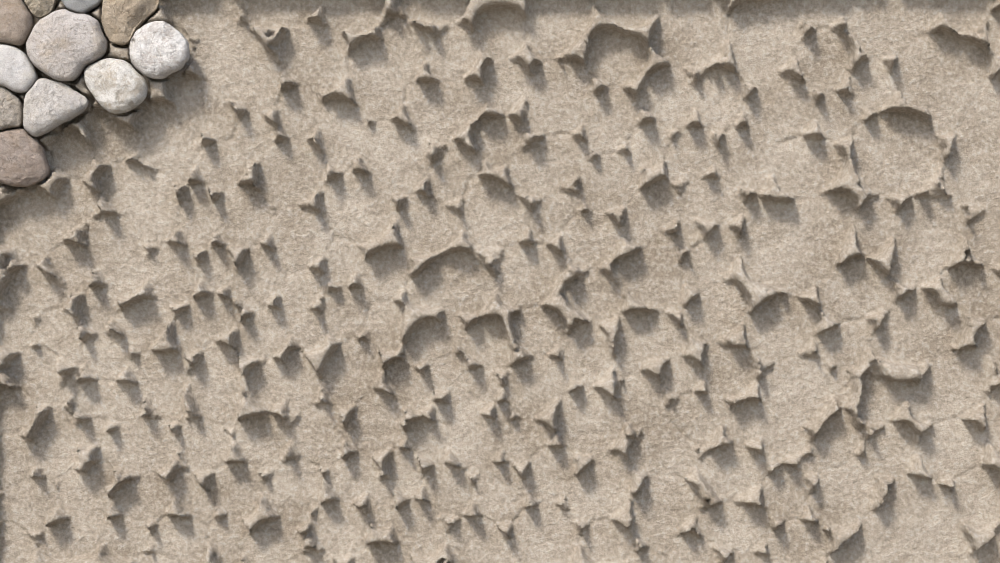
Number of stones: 11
